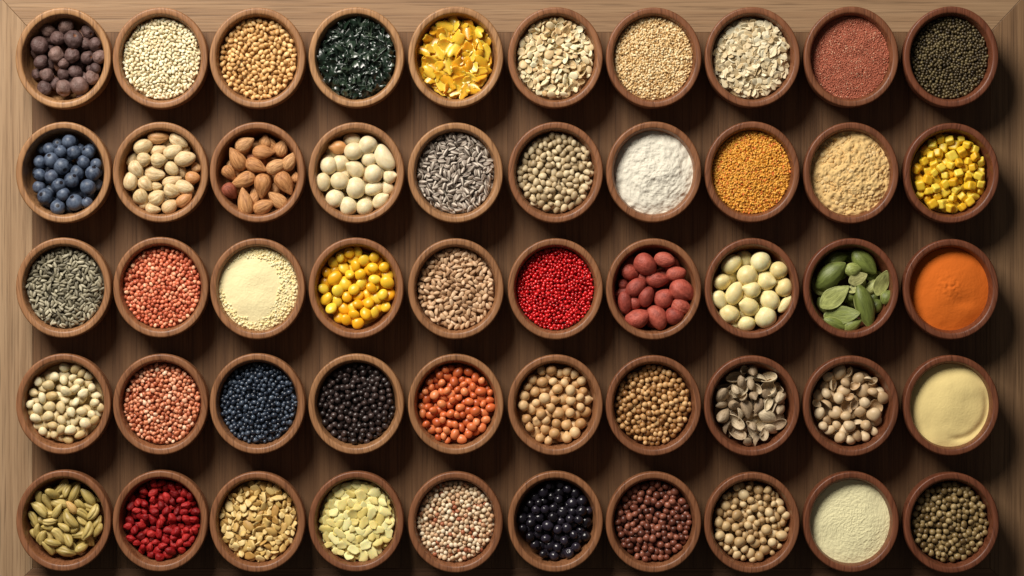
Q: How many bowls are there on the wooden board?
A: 50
